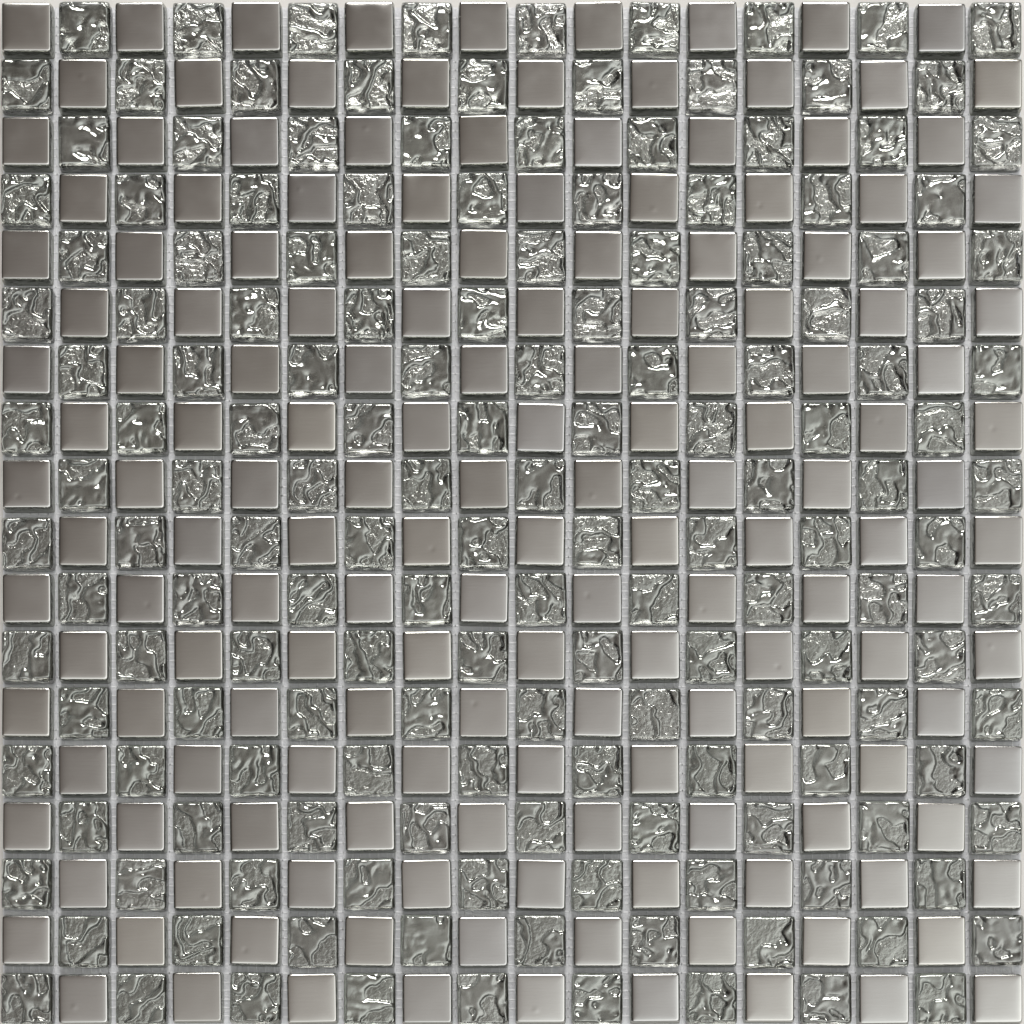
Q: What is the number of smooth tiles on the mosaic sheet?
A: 162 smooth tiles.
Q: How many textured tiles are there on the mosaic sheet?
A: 162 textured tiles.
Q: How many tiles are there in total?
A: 324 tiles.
